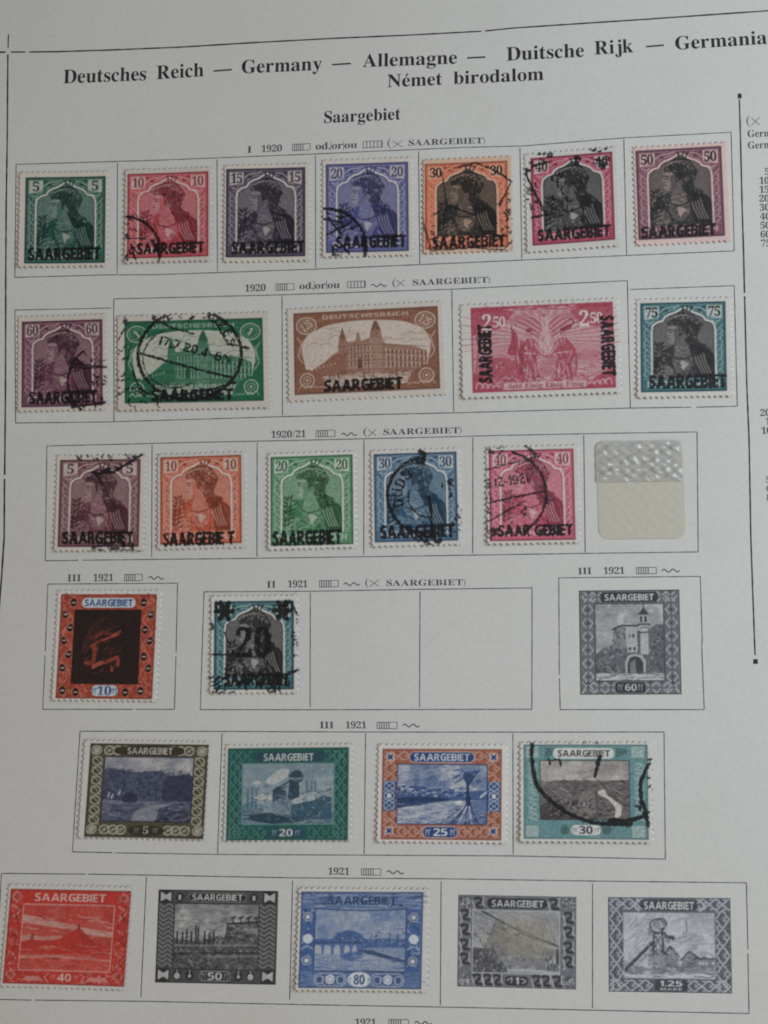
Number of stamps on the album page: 29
